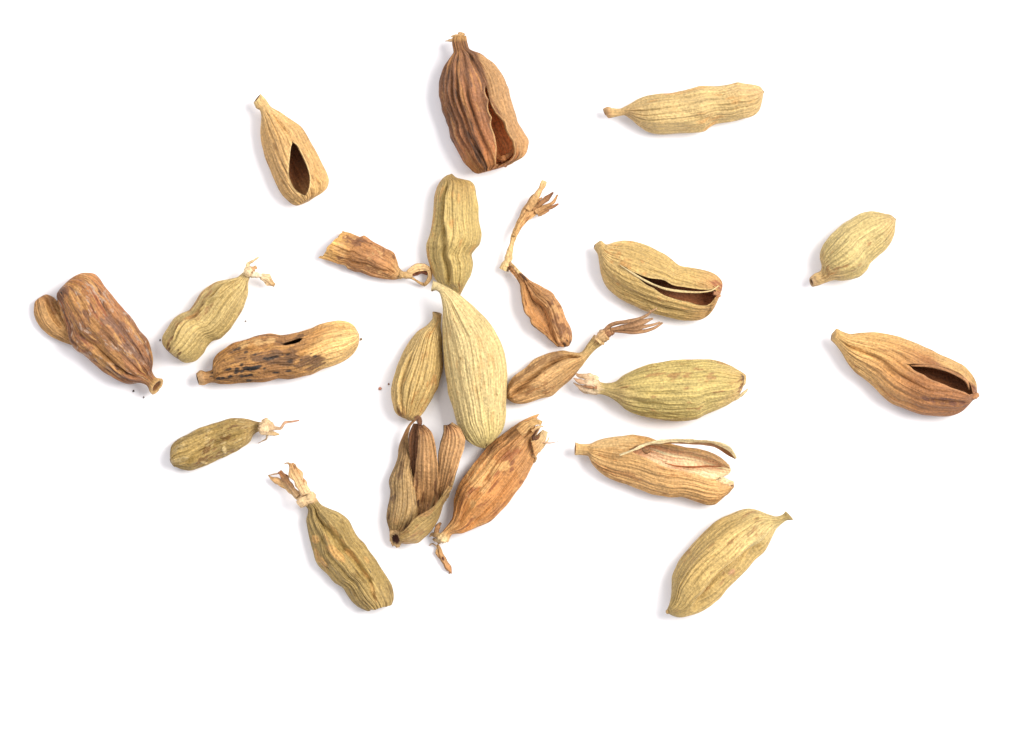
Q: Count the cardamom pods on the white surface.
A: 22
